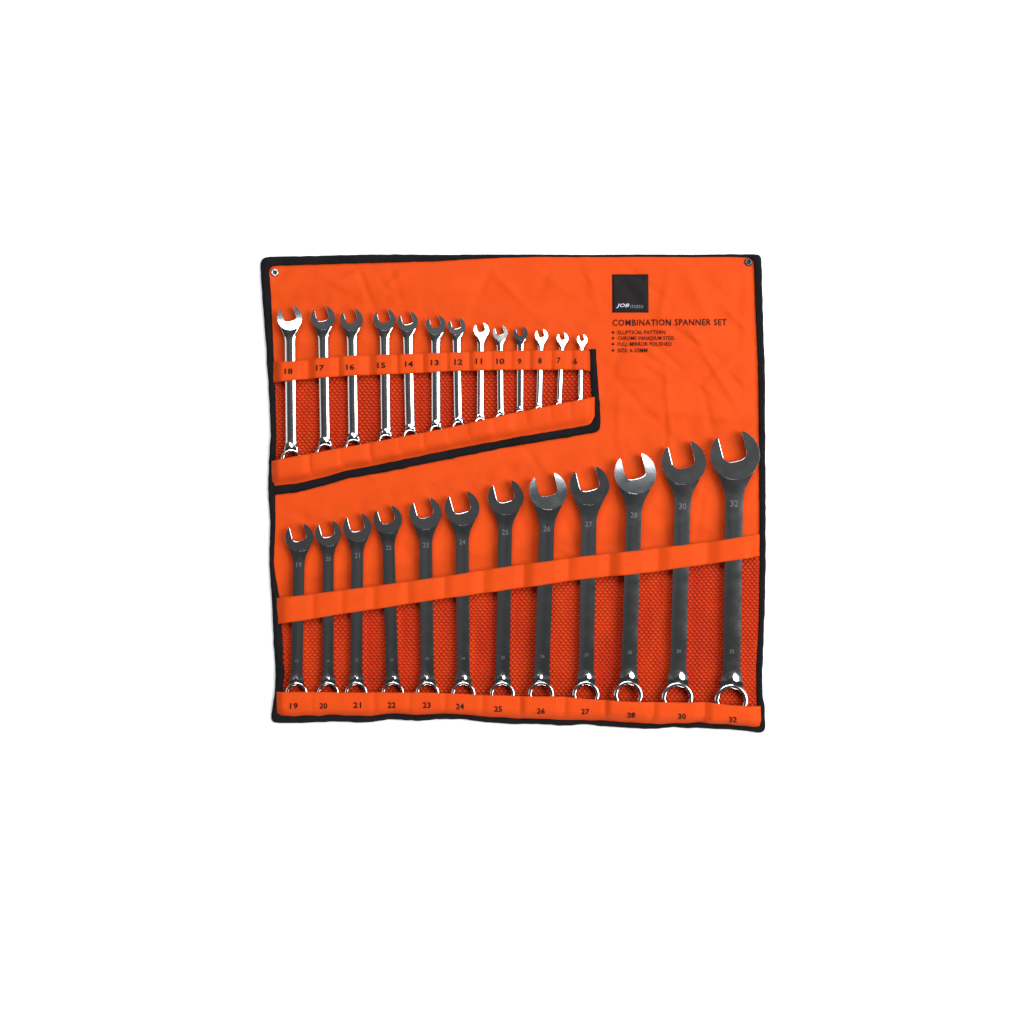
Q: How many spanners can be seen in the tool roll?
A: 25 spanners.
